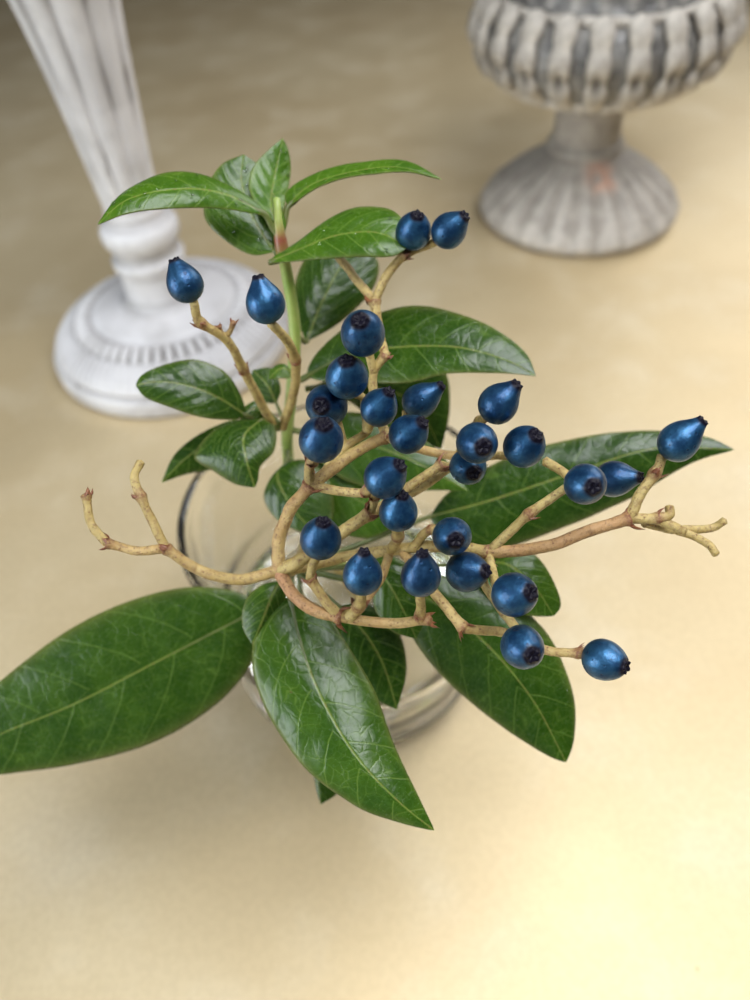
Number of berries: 28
